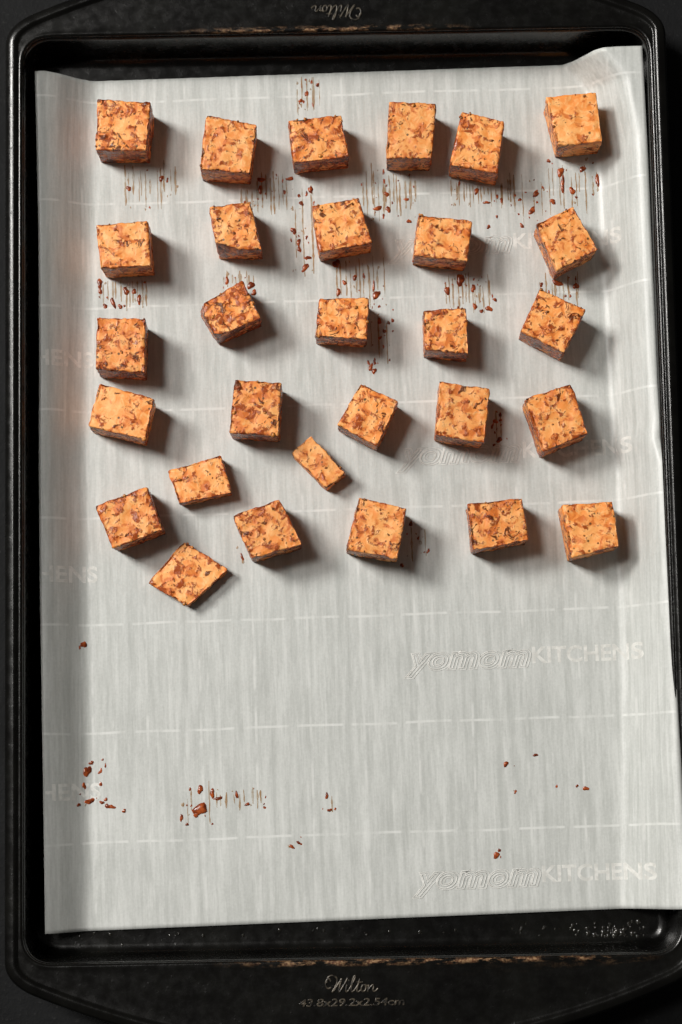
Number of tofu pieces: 29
